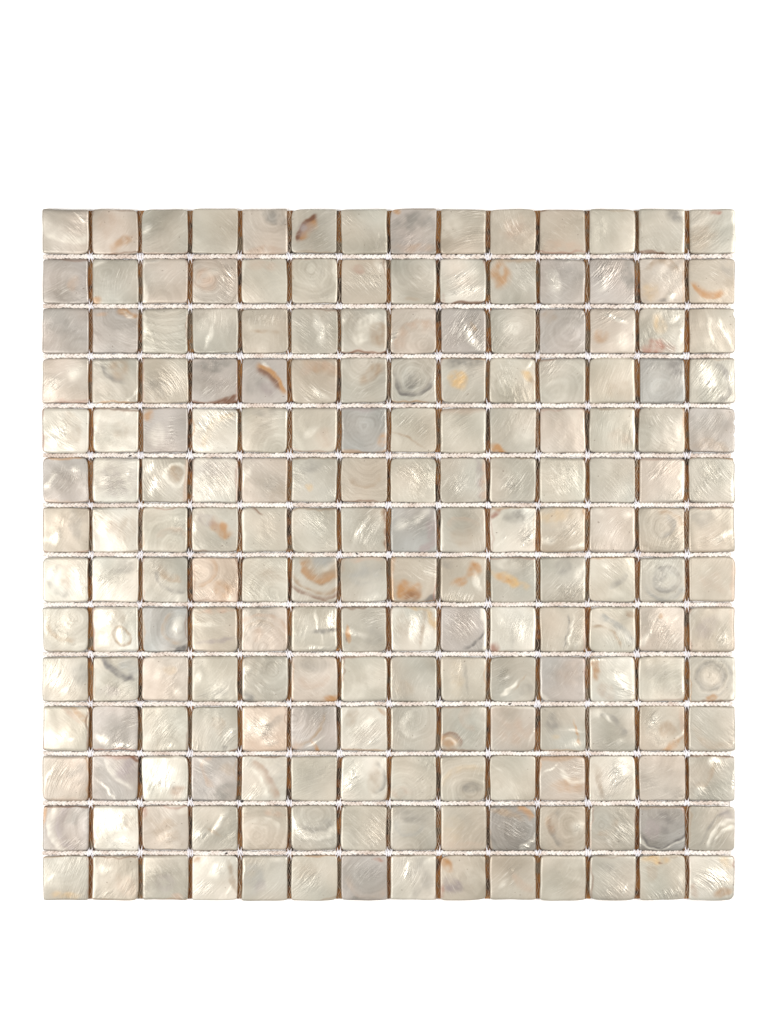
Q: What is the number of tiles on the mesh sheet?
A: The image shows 196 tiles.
